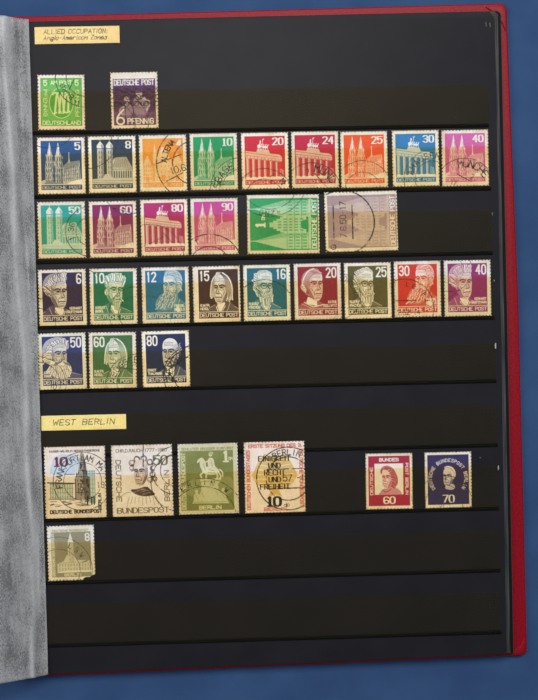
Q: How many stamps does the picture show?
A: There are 36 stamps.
